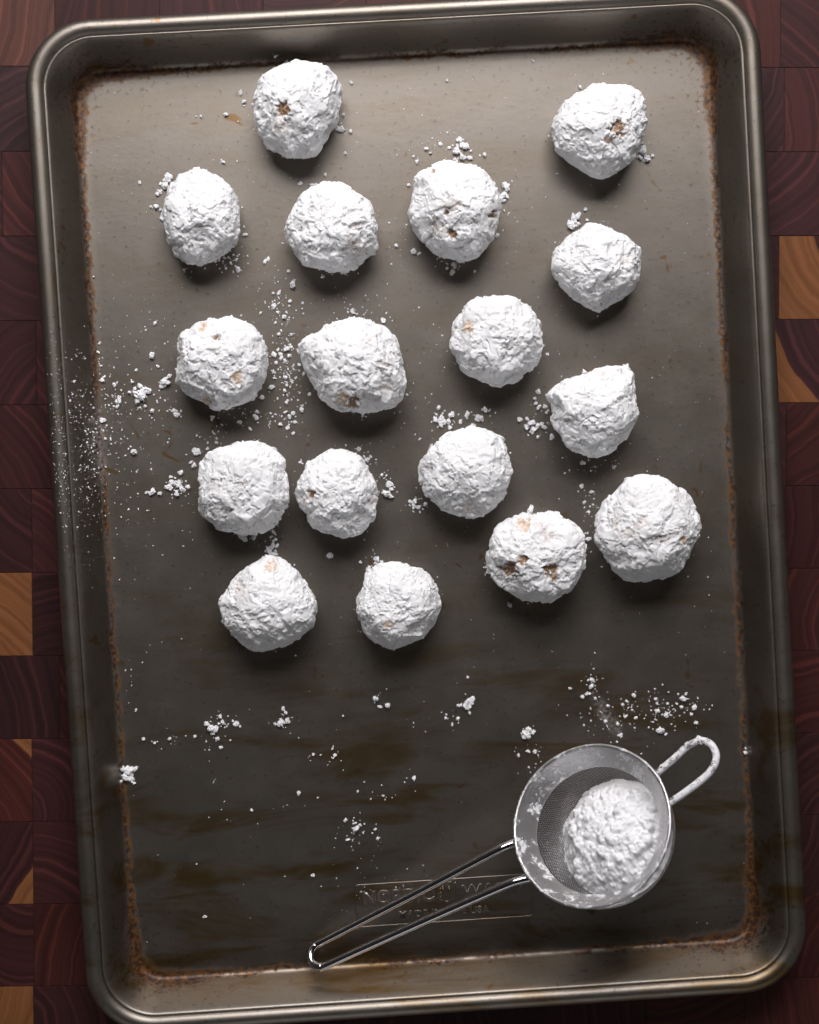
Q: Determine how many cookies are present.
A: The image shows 17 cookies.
